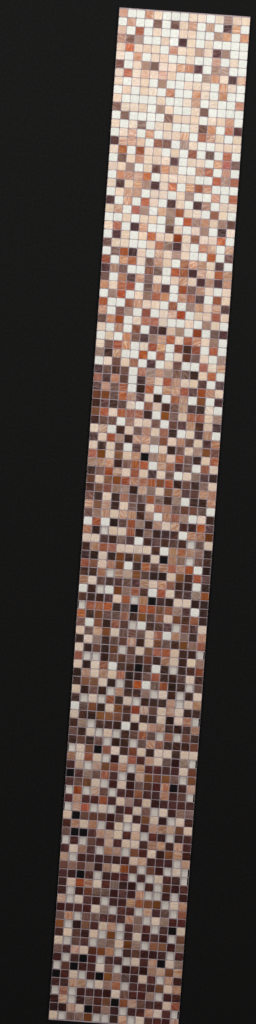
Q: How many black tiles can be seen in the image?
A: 20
